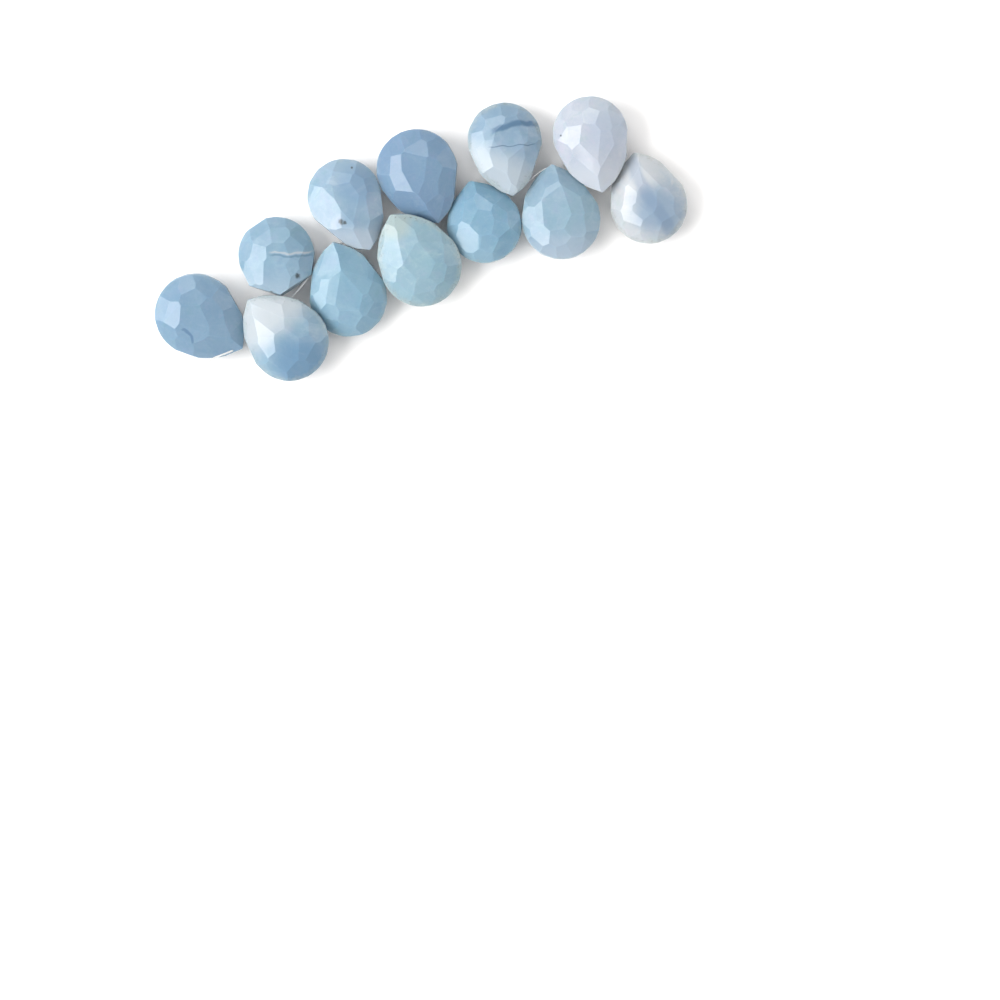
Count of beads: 12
